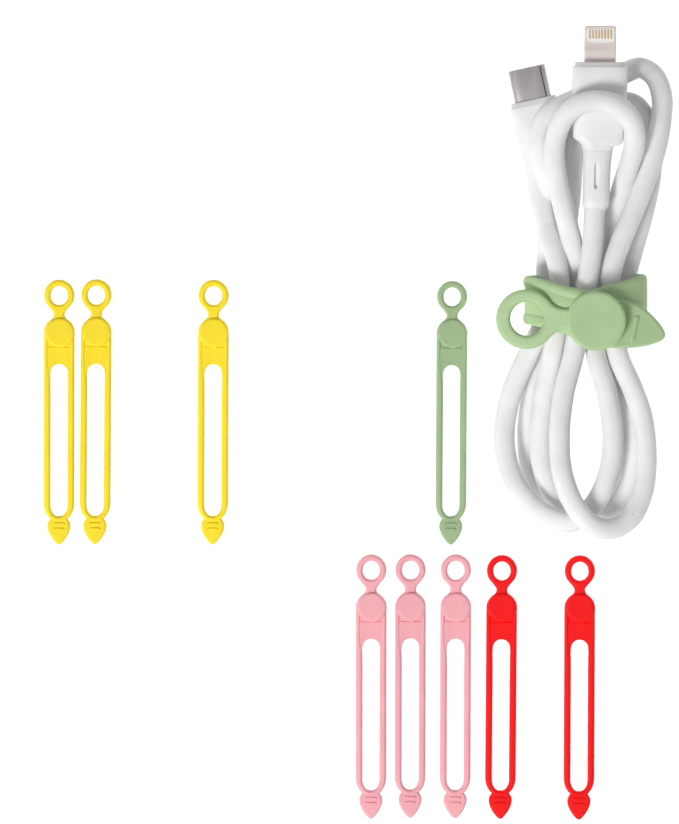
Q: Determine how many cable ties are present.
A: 10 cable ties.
